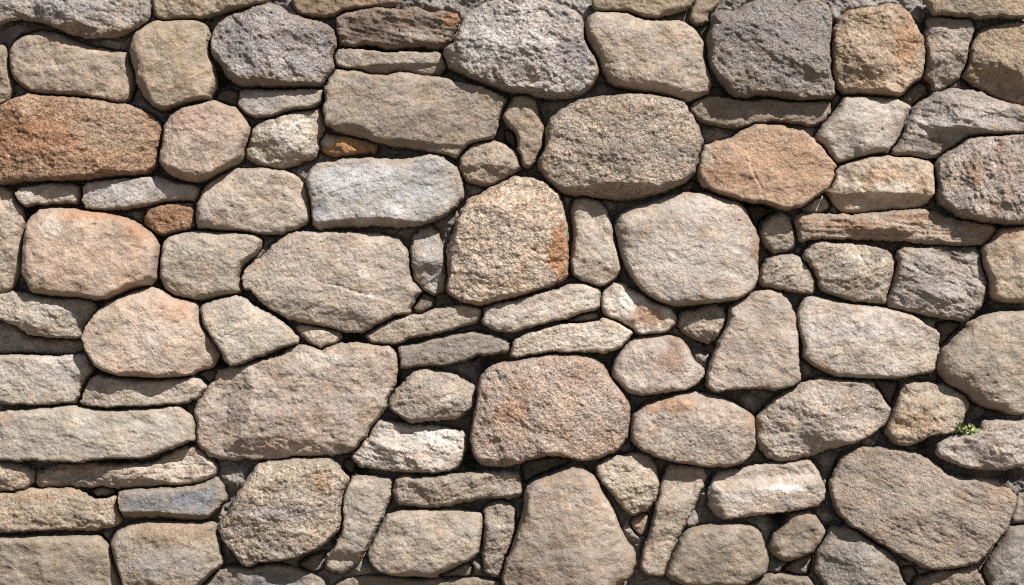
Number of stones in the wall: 121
